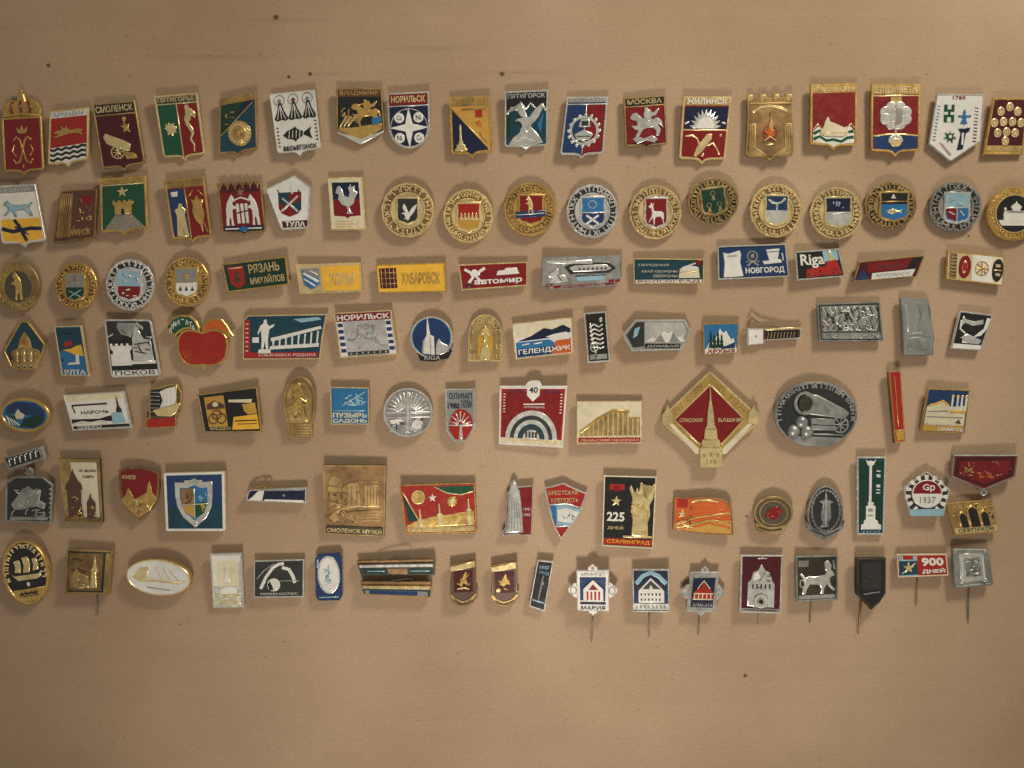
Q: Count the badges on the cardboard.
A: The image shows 116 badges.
